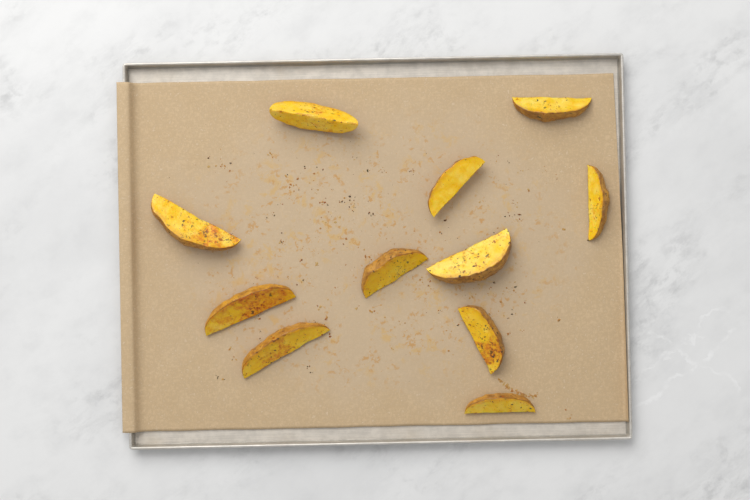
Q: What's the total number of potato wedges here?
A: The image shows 11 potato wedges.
